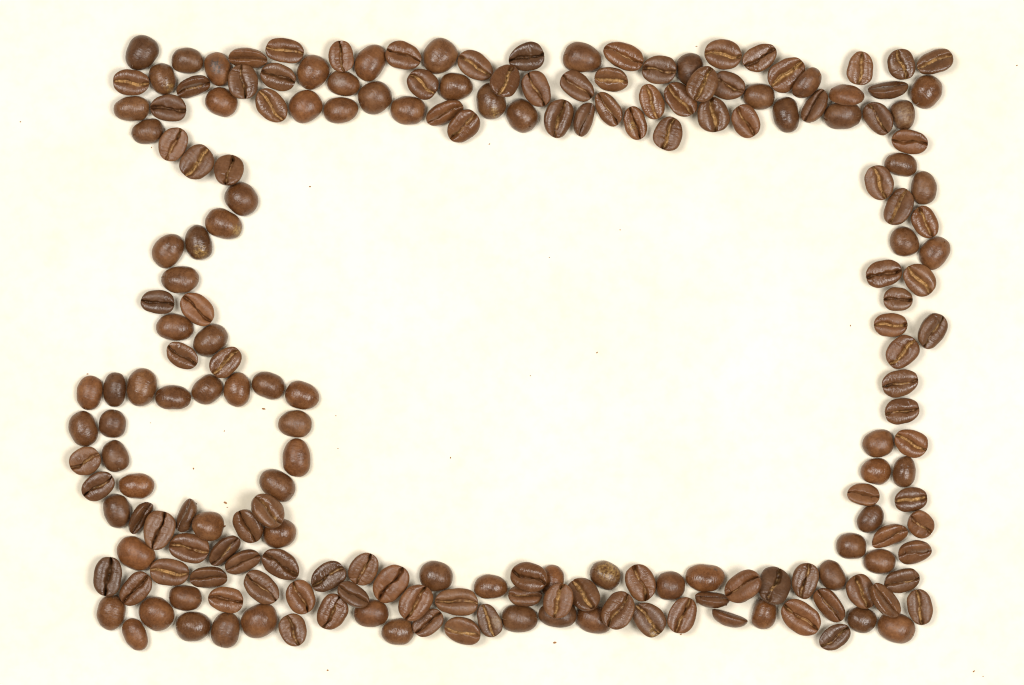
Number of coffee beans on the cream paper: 200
